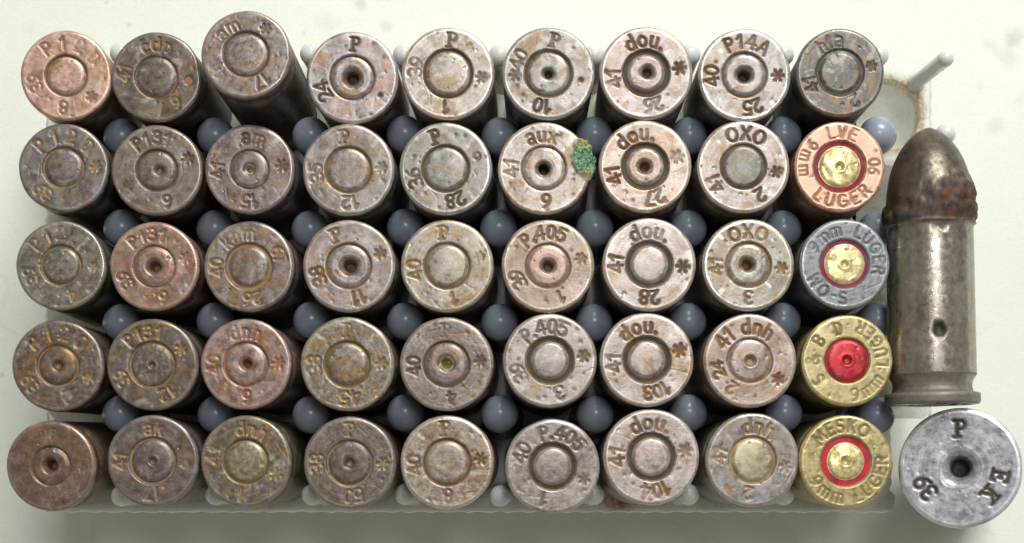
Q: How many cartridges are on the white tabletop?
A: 47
